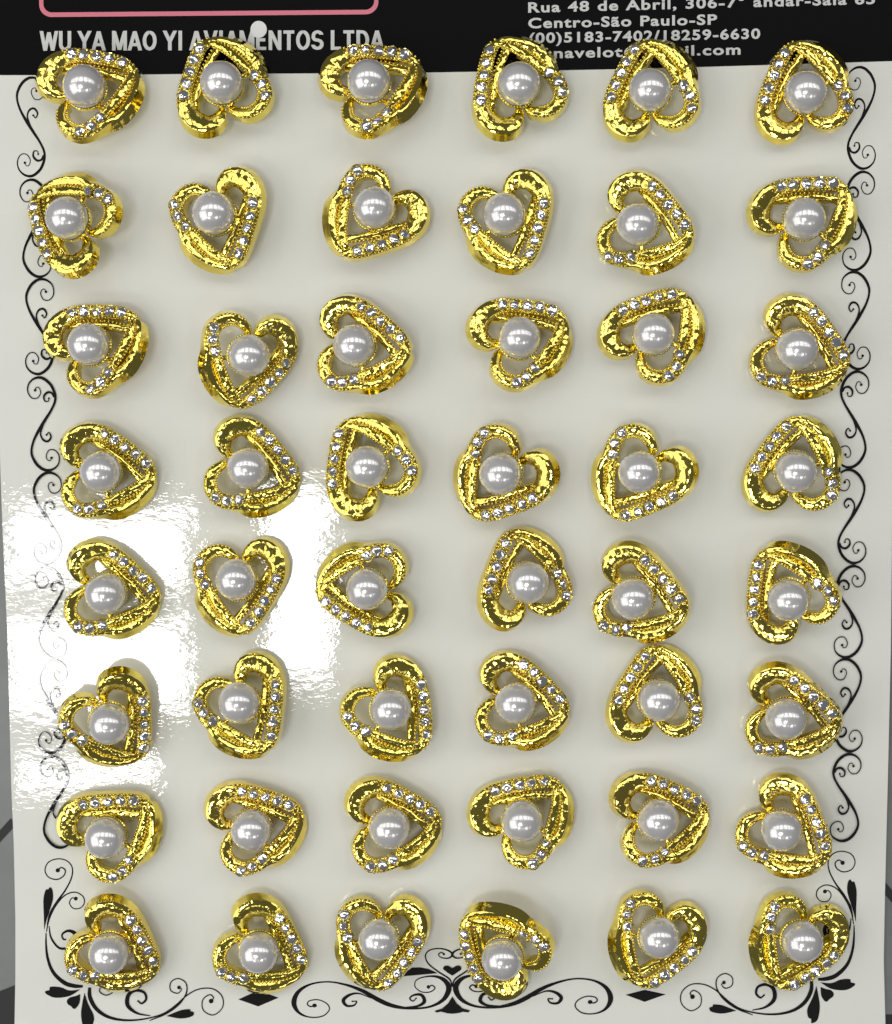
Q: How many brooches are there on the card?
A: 48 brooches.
